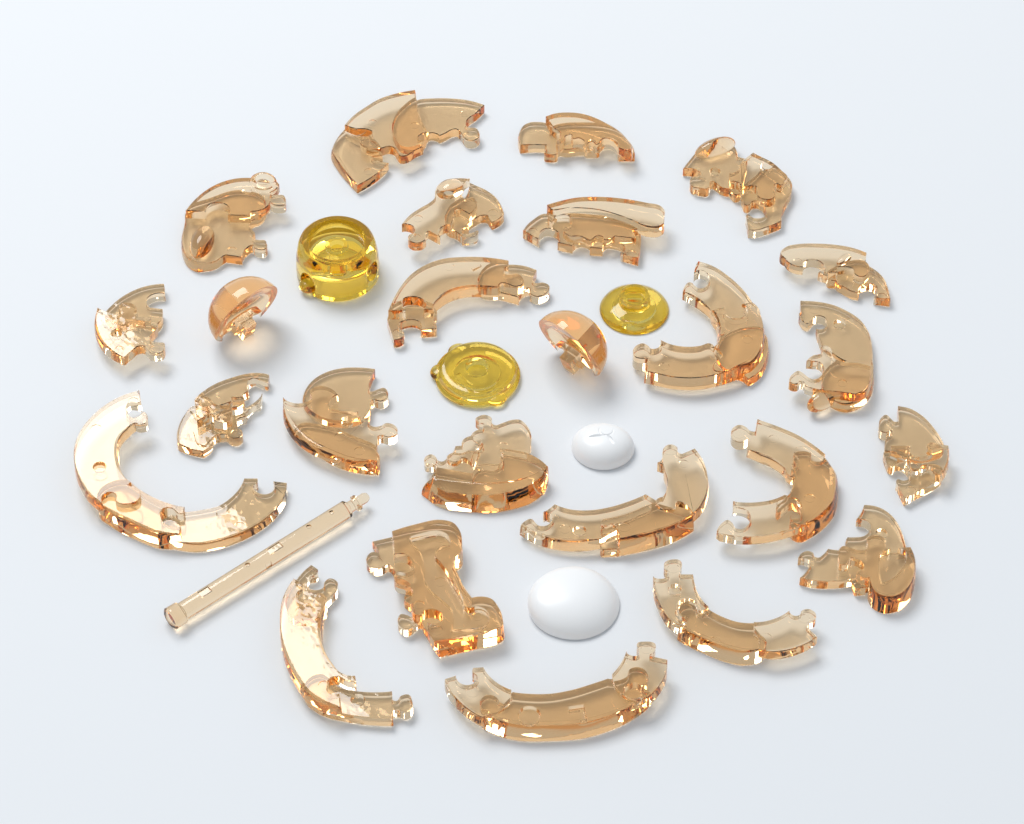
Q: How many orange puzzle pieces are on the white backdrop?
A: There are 26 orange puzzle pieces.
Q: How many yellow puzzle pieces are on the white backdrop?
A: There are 3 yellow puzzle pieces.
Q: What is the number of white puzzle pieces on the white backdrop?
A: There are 2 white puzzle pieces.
